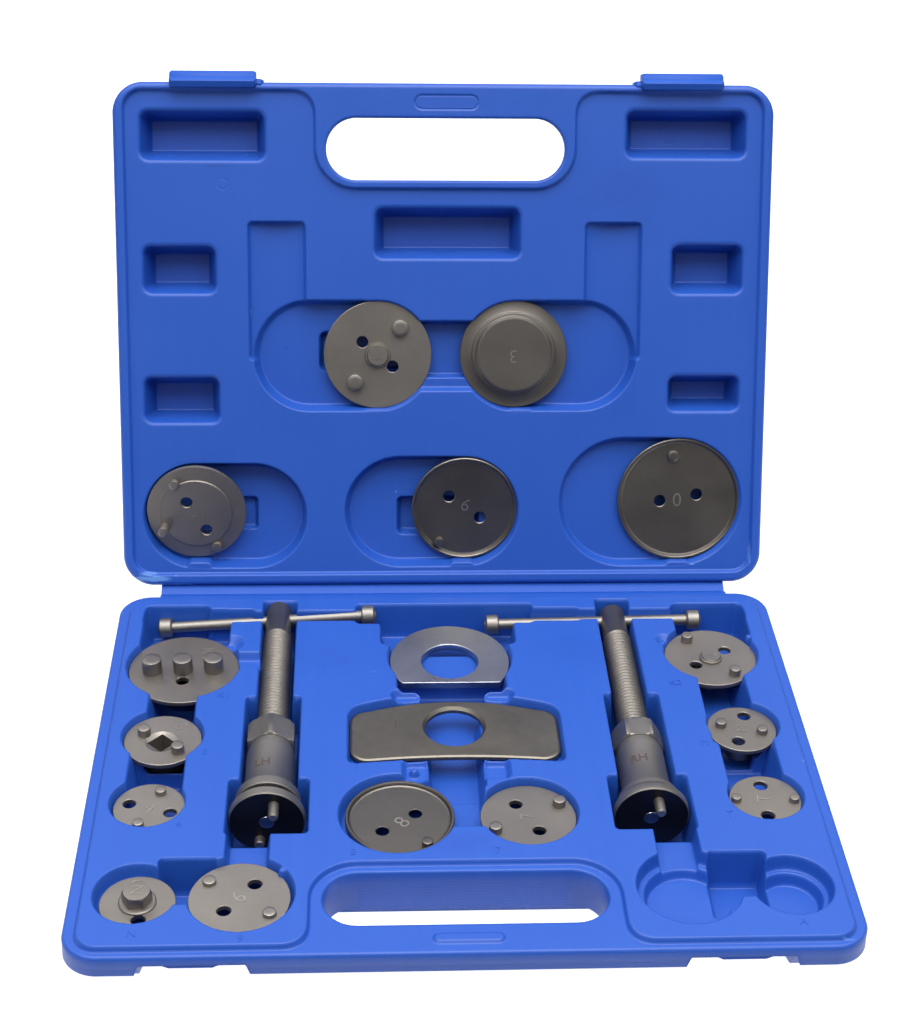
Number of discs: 15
